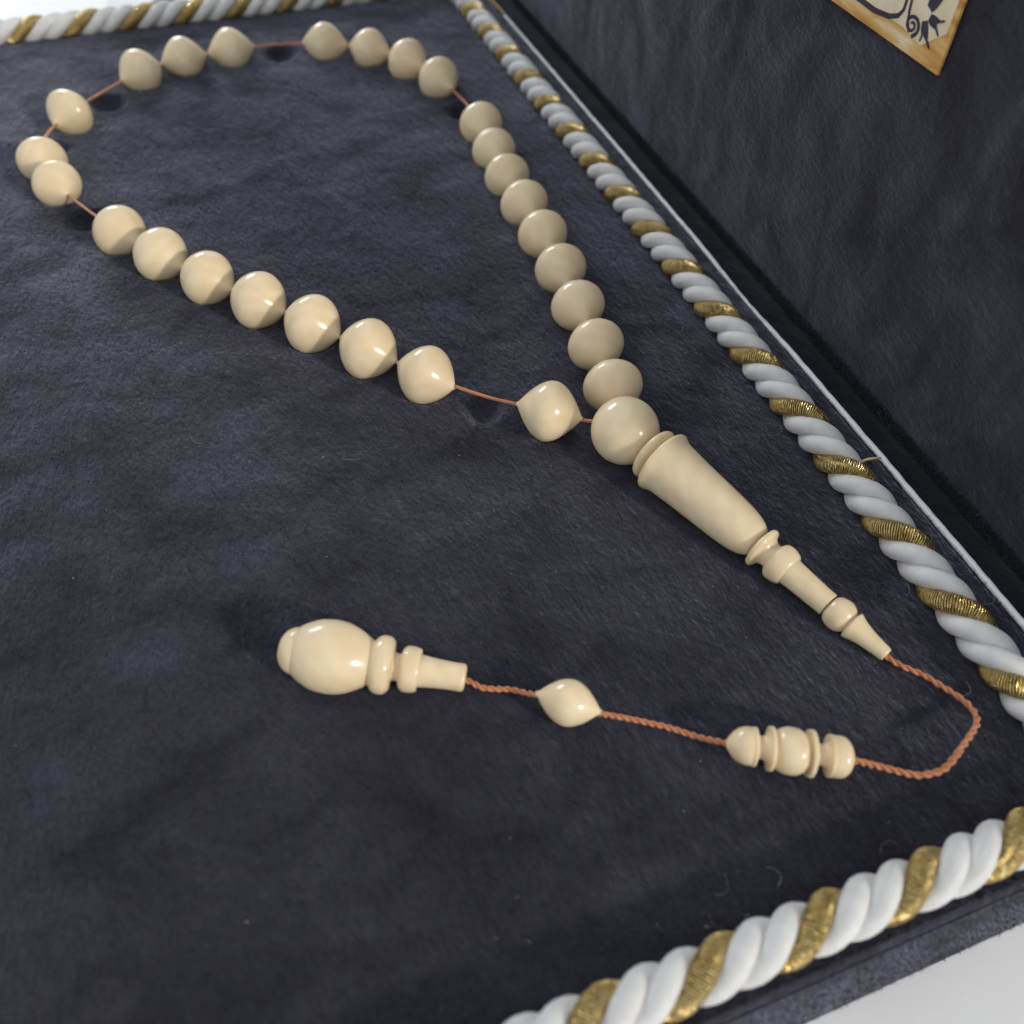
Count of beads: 29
